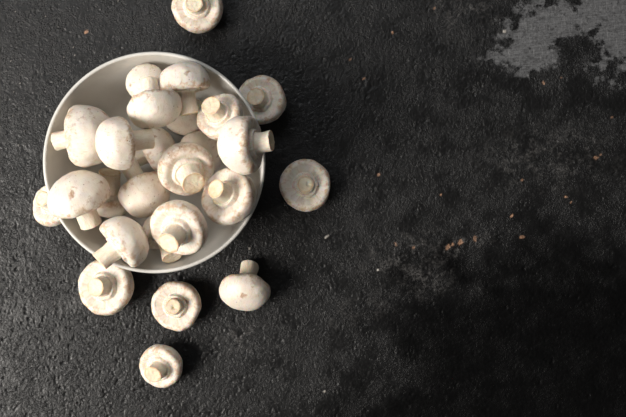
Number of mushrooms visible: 26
